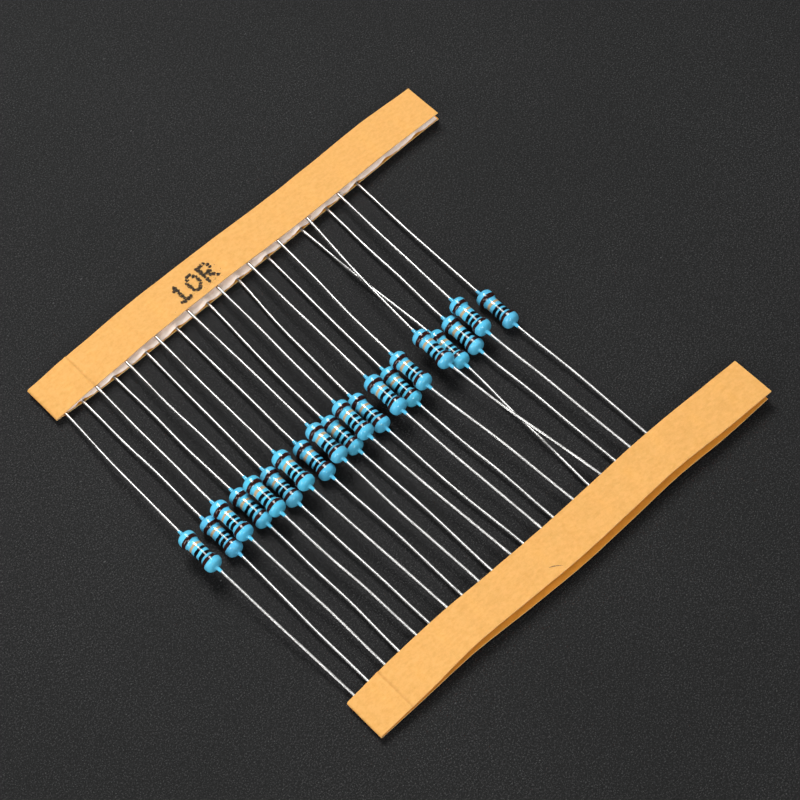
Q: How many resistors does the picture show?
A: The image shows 20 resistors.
